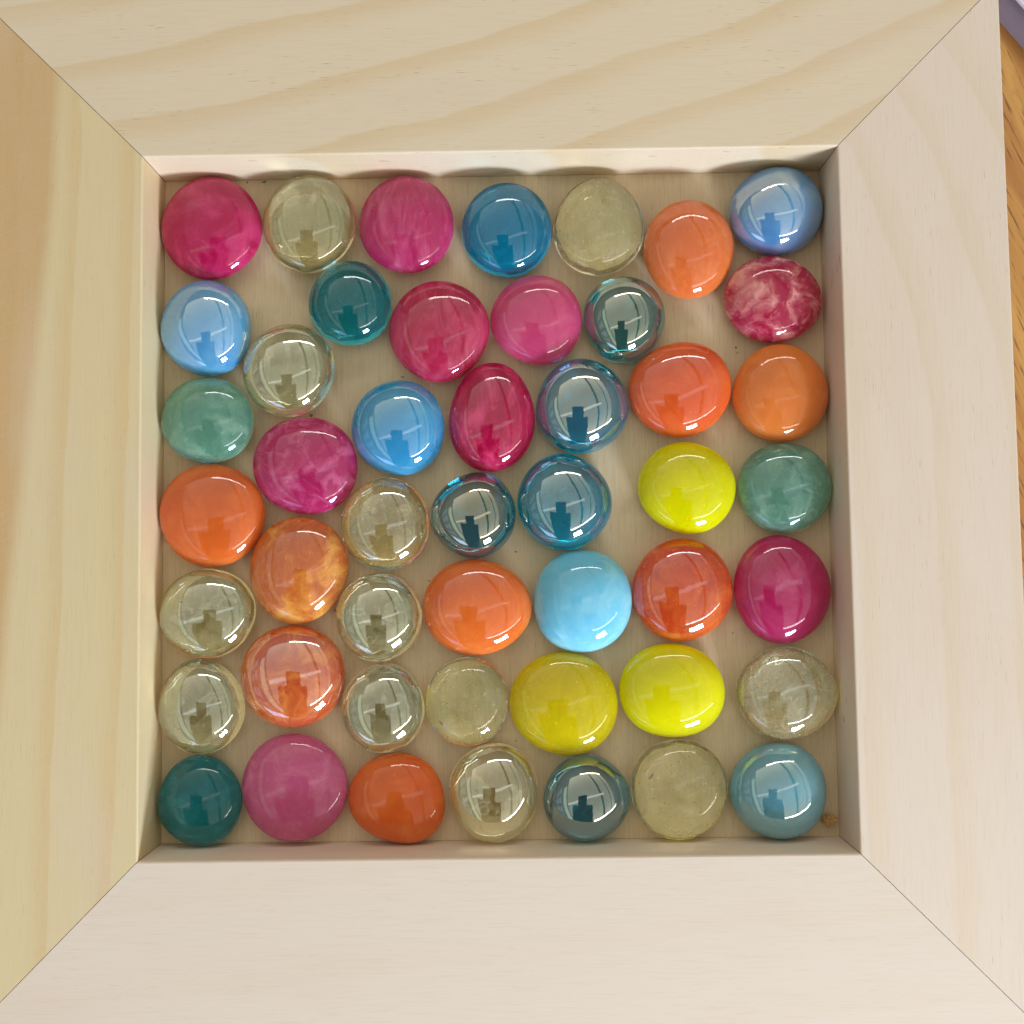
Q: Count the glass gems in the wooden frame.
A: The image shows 48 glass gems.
